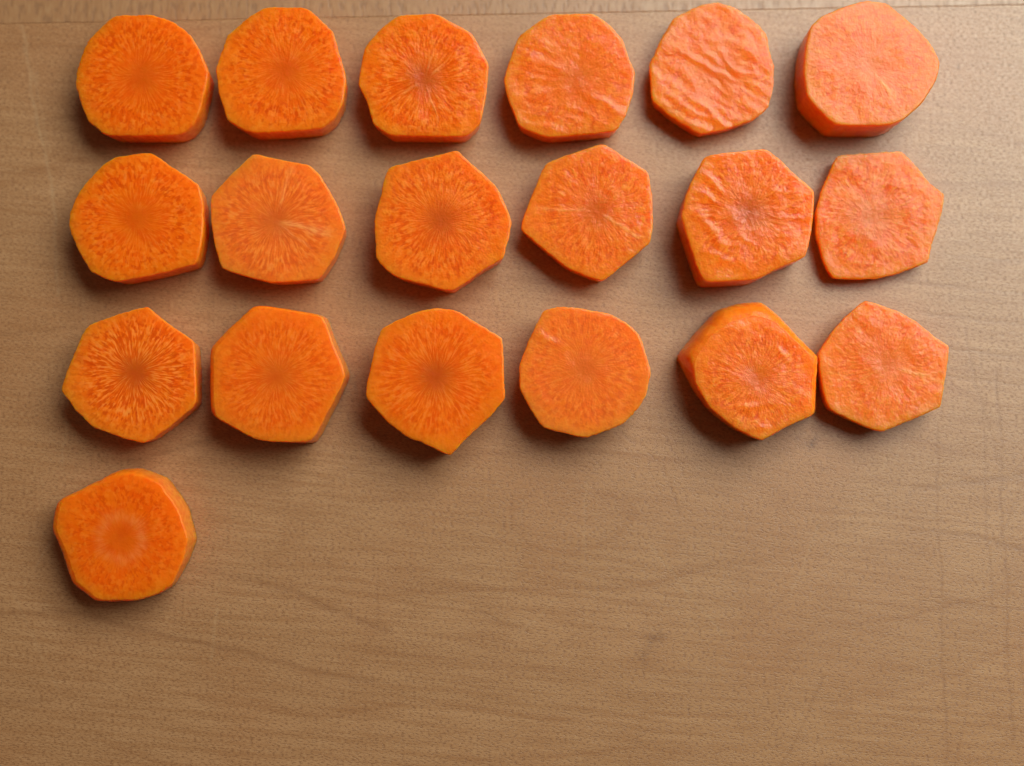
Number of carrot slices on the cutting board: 19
